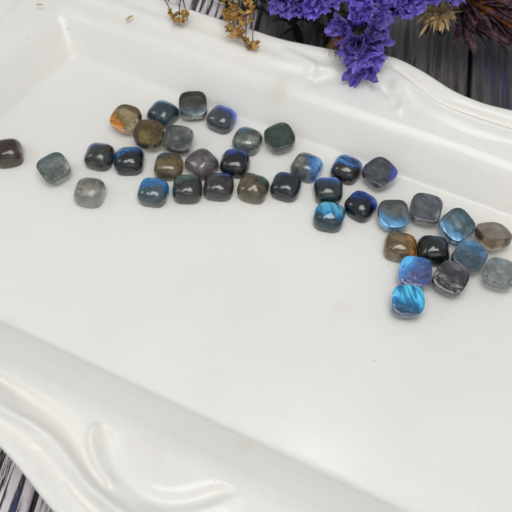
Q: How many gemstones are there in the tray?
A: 38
